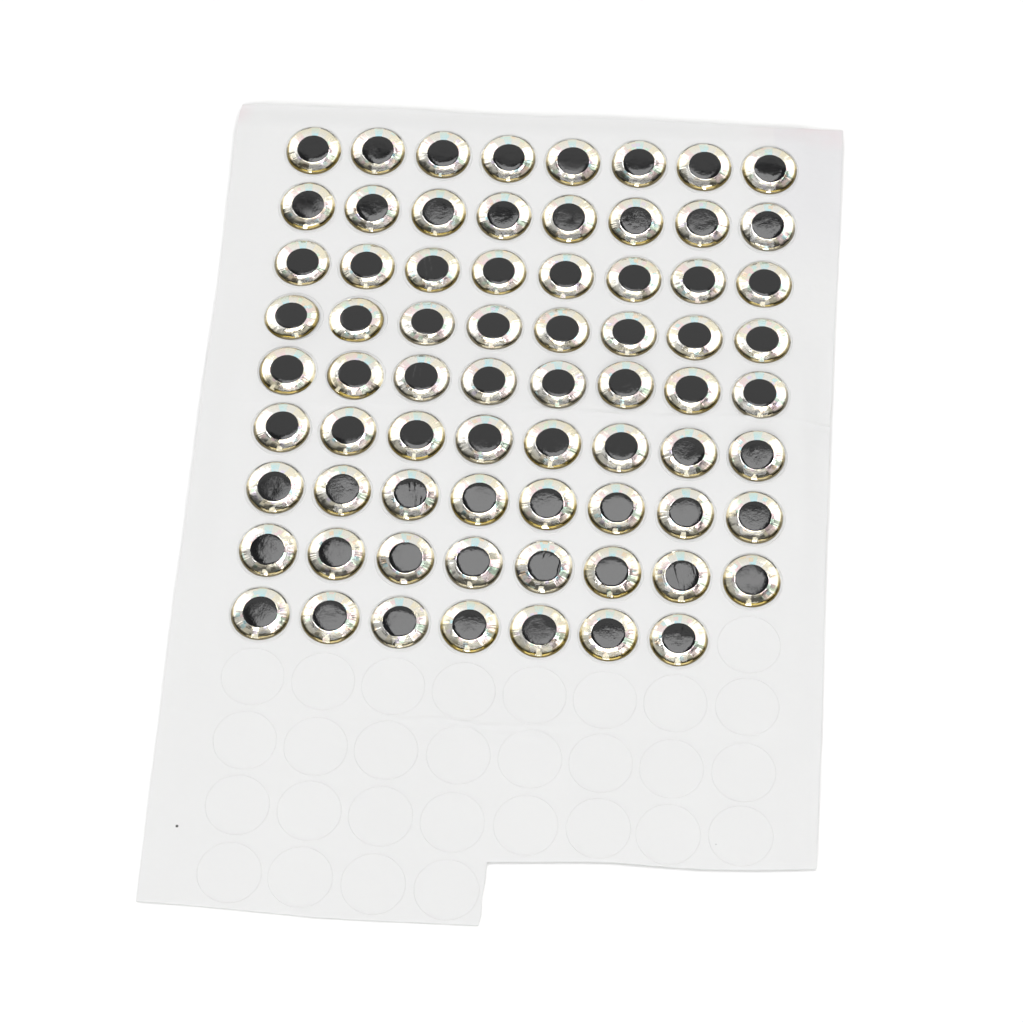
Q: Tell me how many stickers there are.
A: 71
